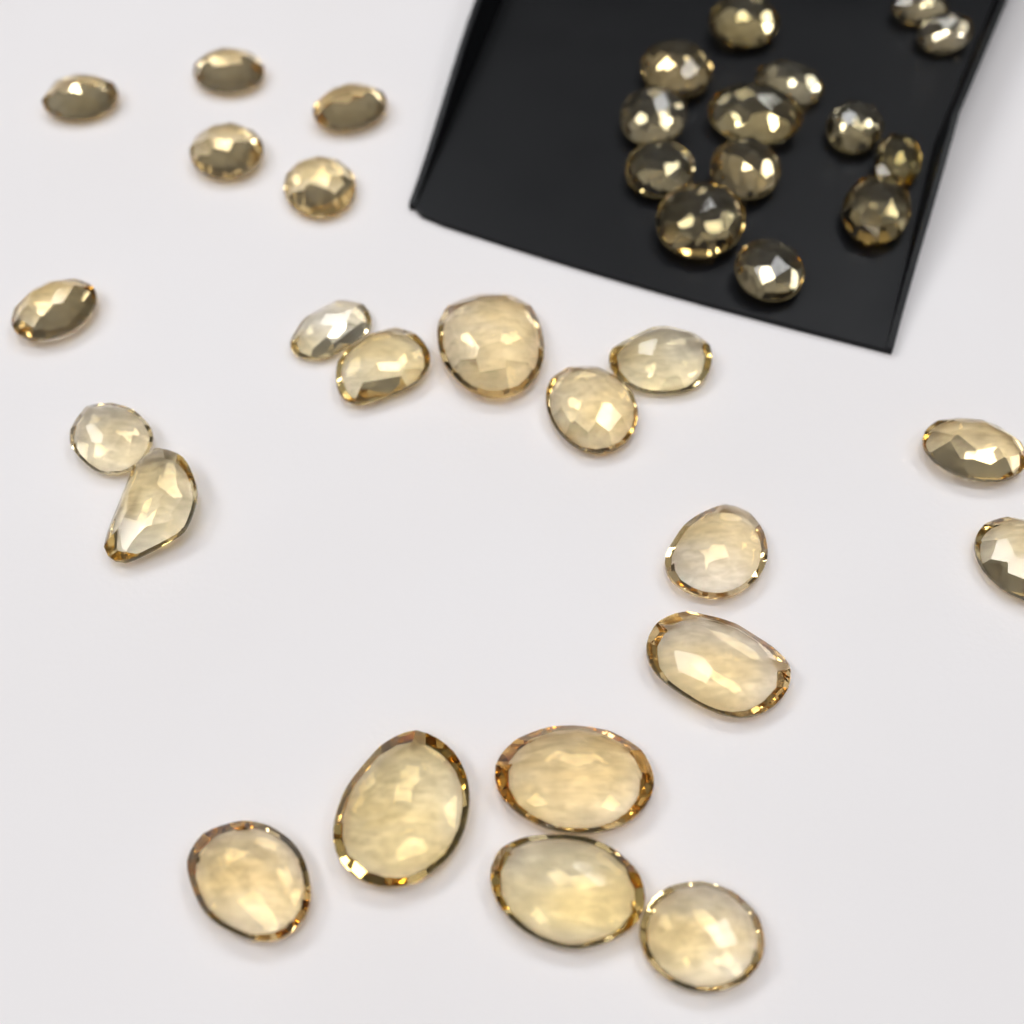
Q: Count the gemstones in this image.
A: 36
